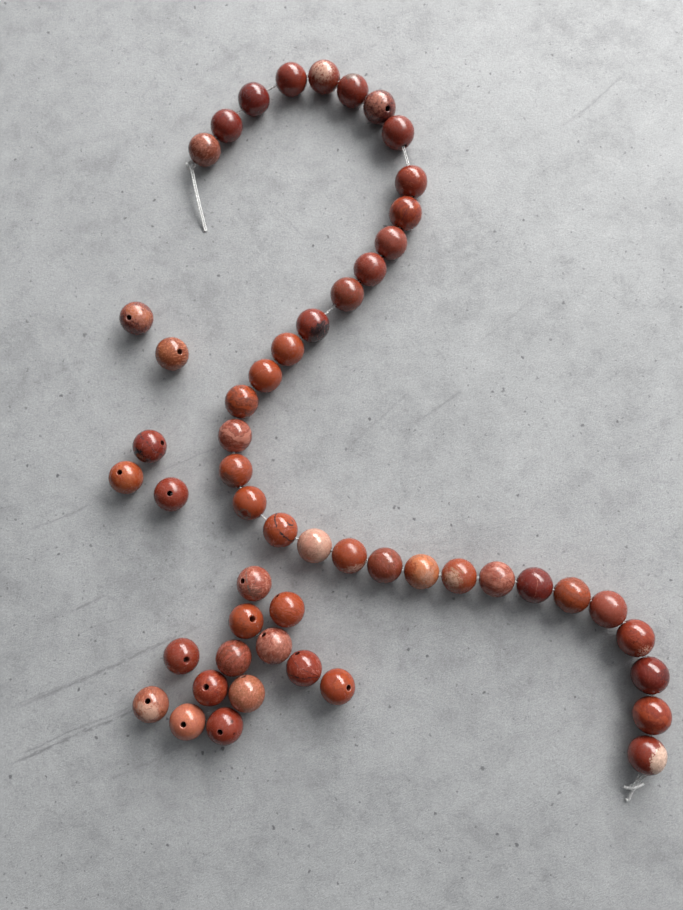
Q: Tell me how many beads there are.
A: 52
